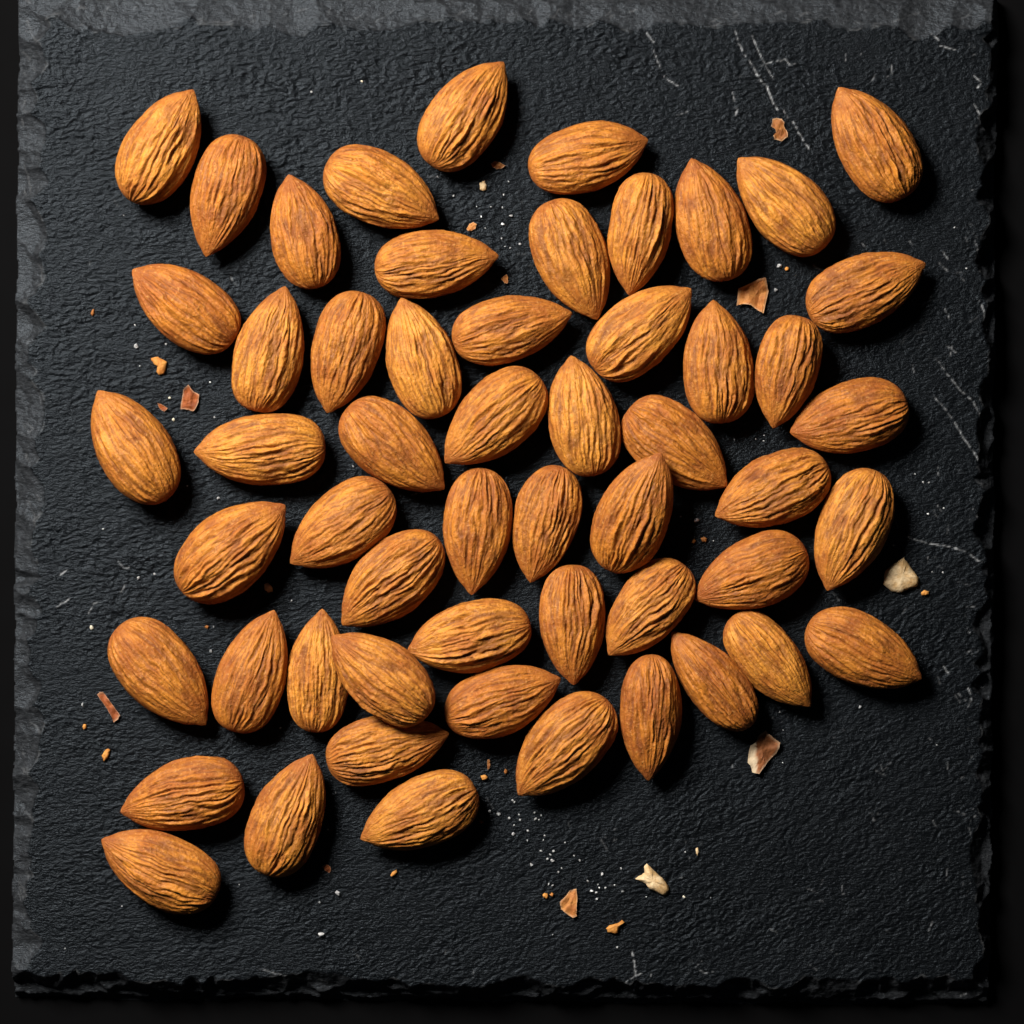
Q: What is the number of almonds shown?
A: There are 55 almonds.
